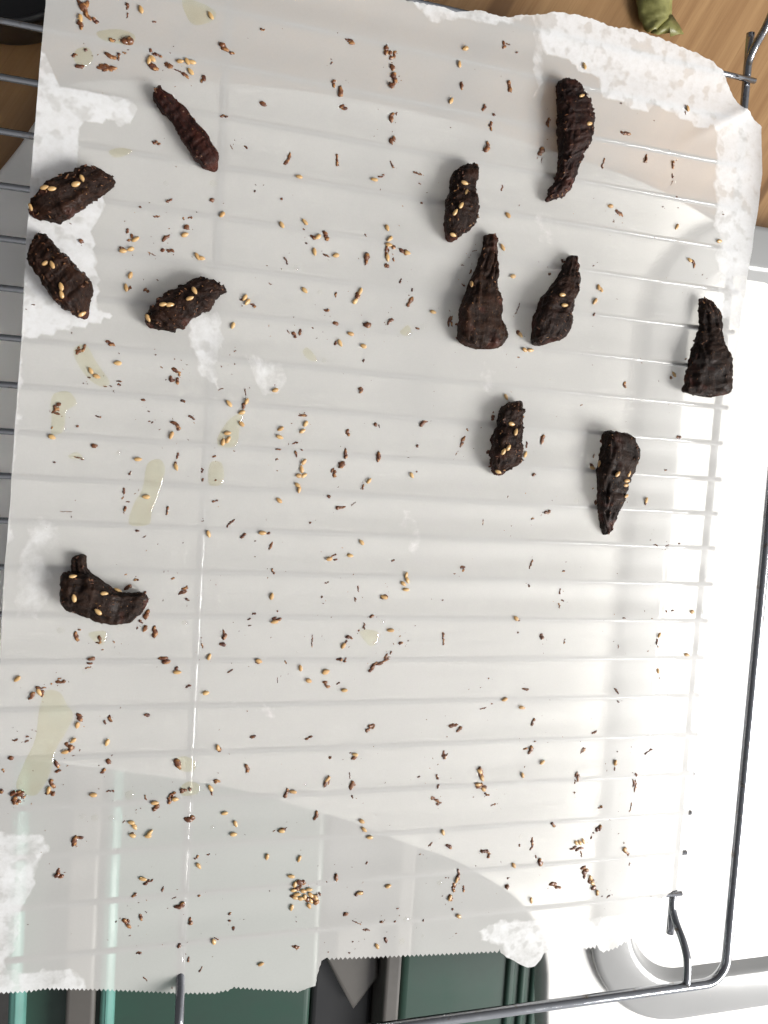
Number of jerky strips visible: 12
